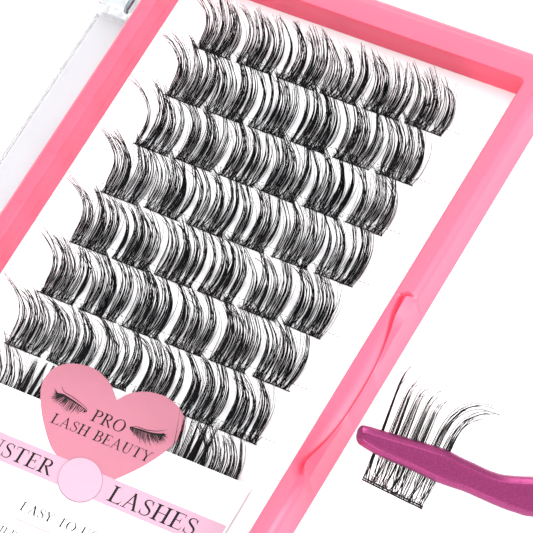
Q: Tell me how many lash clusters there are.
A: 47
